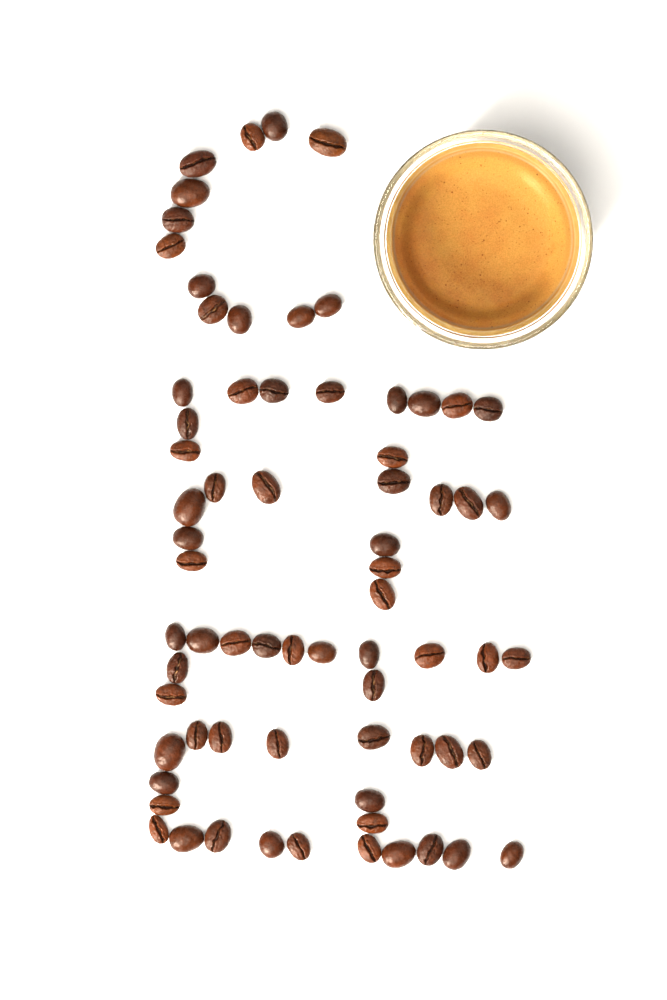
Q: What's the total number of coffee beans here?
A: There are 70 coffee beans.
